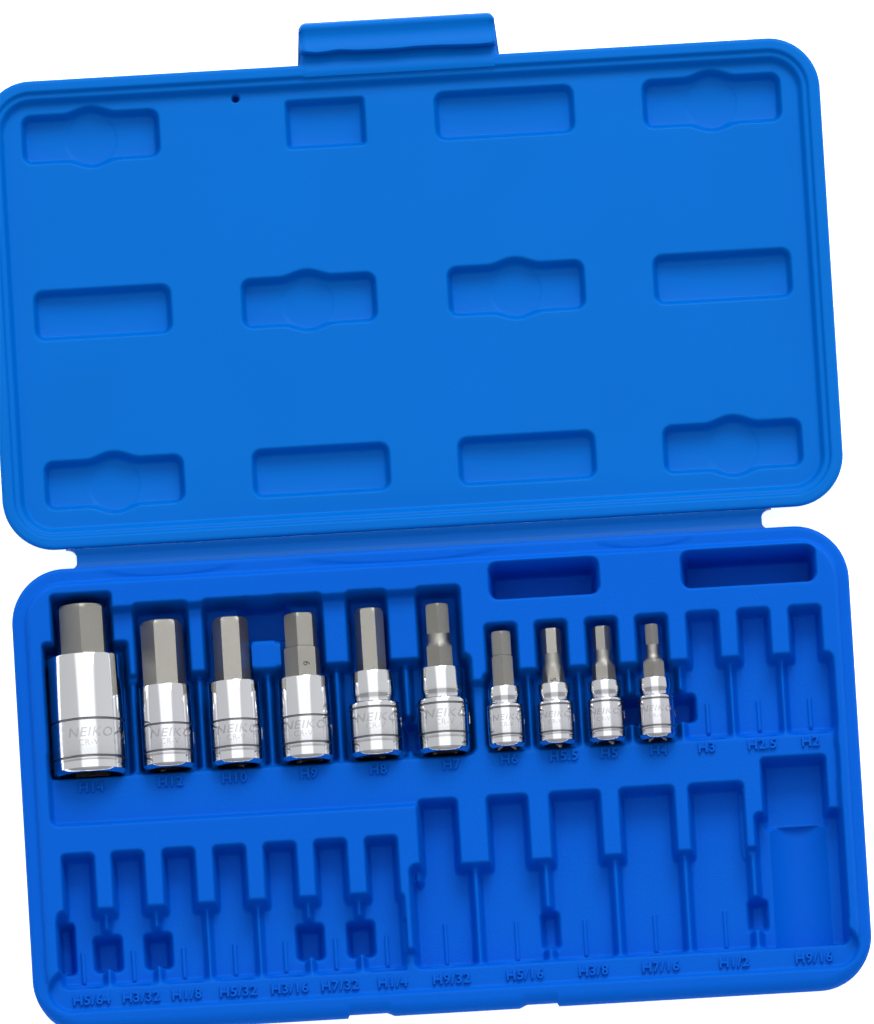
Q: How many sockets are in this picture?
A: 10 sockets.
